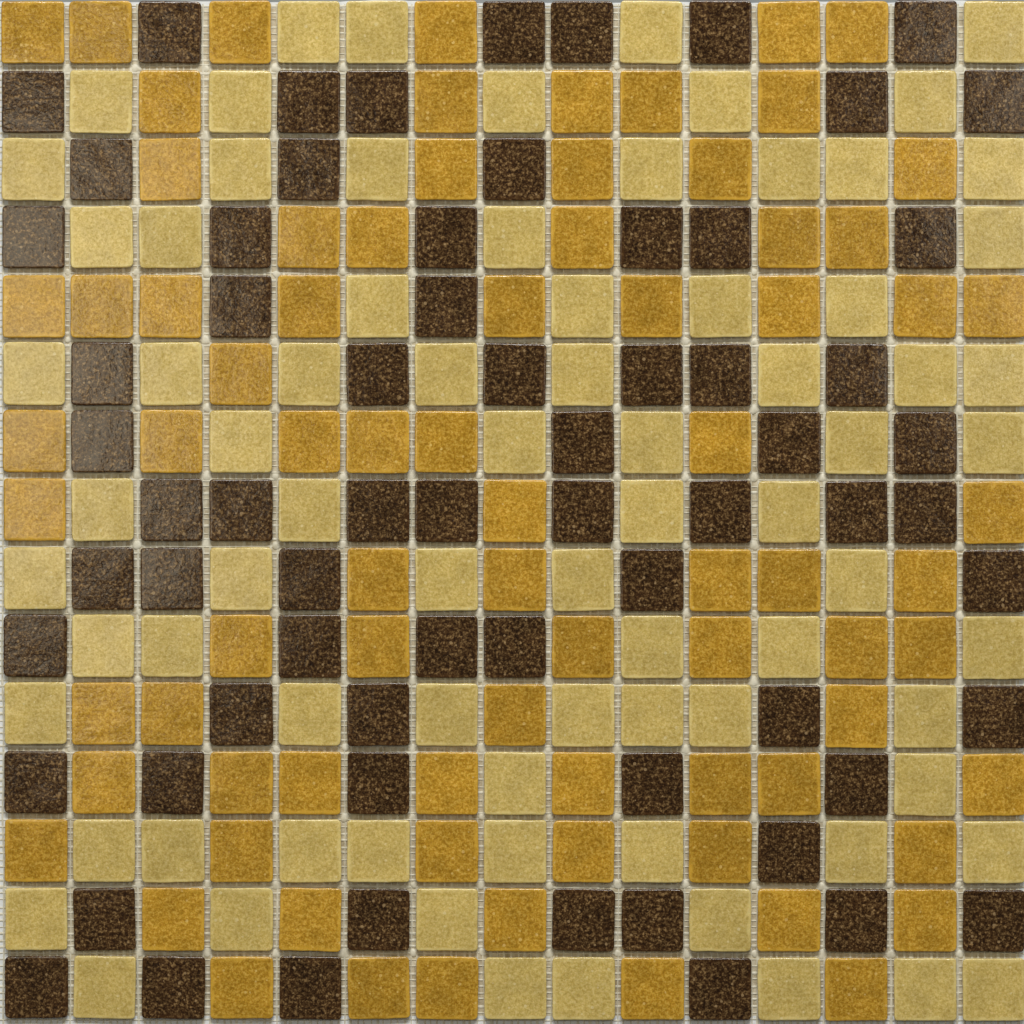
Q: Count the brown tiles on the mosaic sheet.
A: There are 68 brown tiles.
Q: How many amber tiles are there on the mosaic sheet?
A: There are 79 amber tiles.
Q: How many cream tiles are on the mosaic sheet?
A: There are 78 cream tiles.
